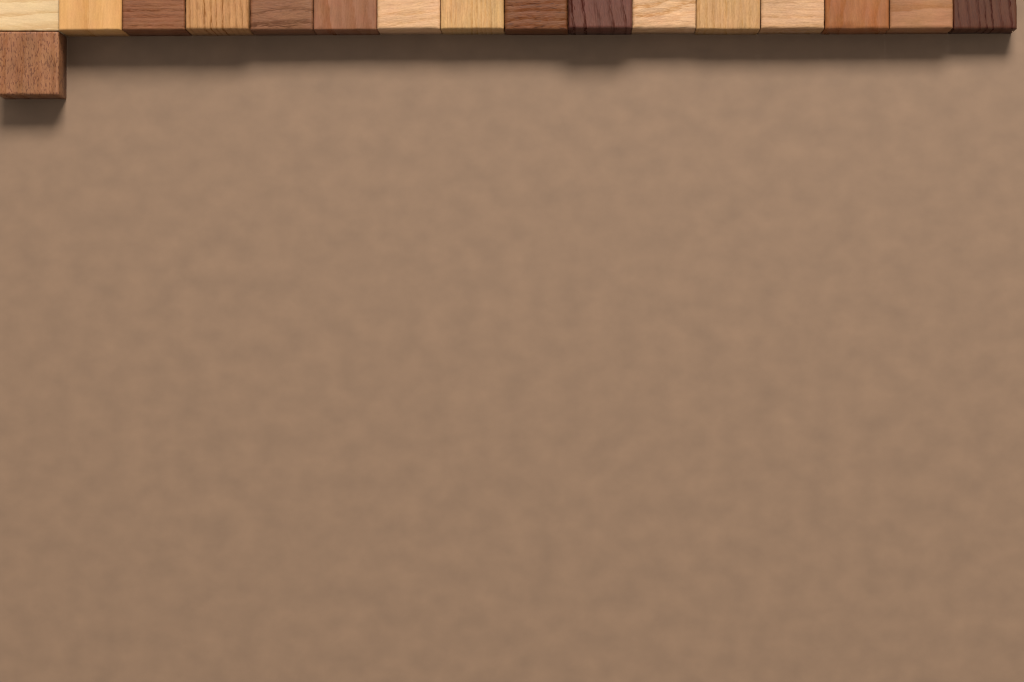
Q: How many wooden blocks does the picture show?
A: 17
